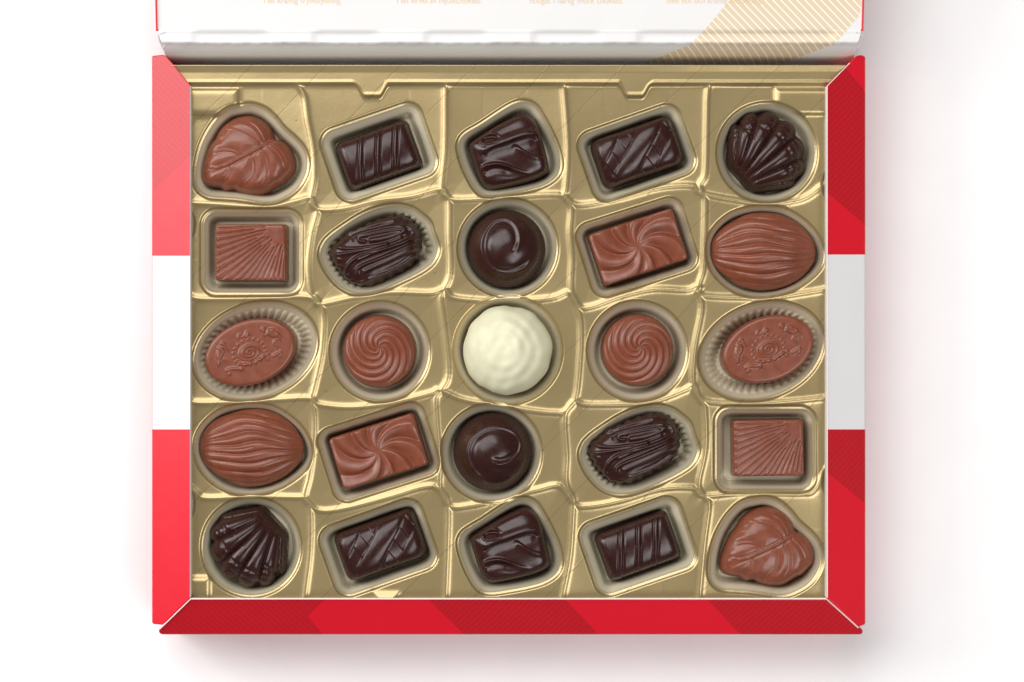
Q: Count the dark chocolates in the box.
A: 12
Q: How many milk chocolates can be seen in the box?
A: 12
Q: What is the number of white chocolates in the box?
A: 1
